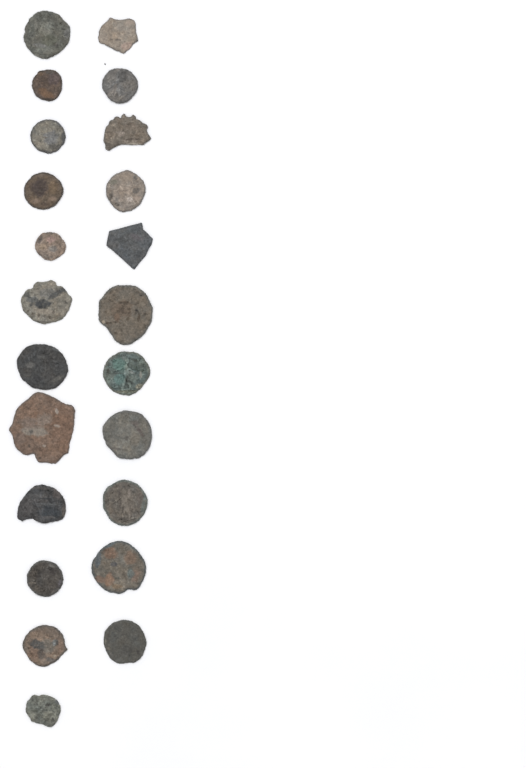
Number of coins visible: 23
